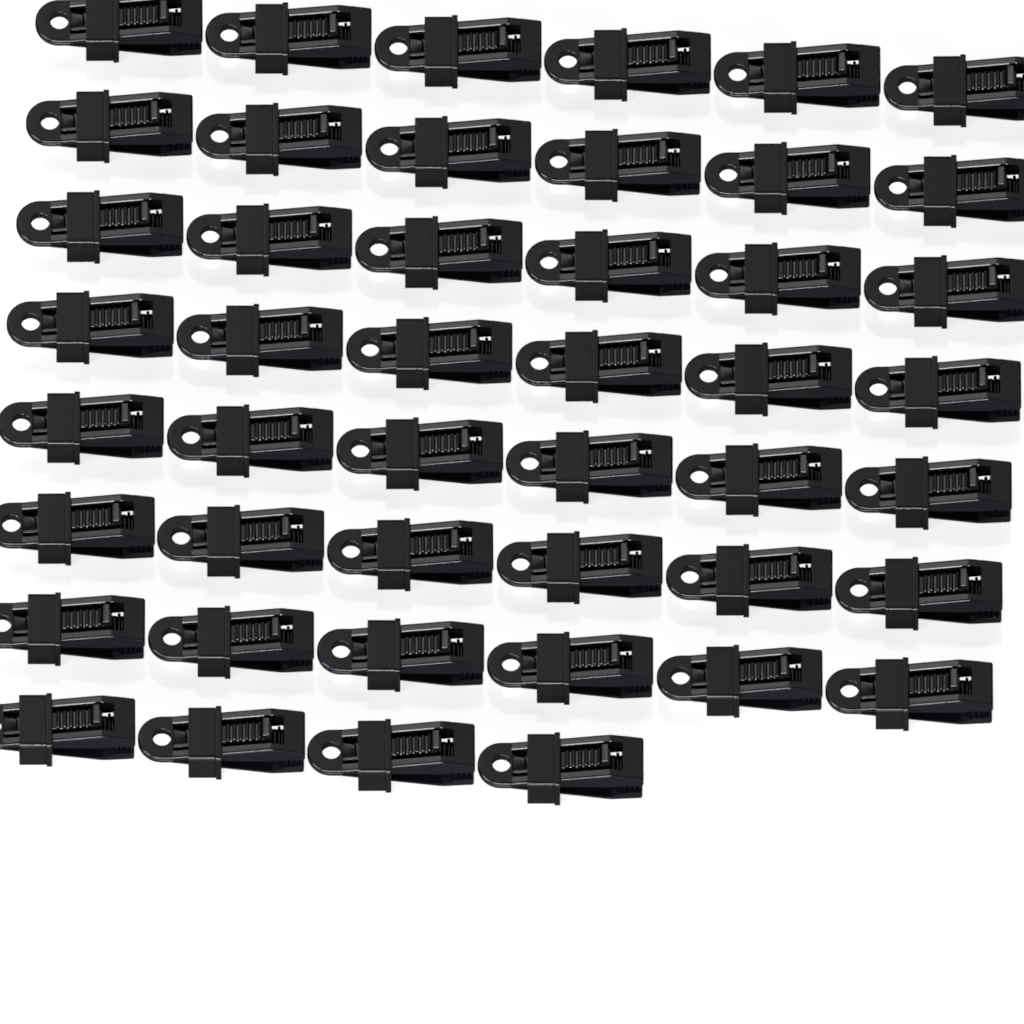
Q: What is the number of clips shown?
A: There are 46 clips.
